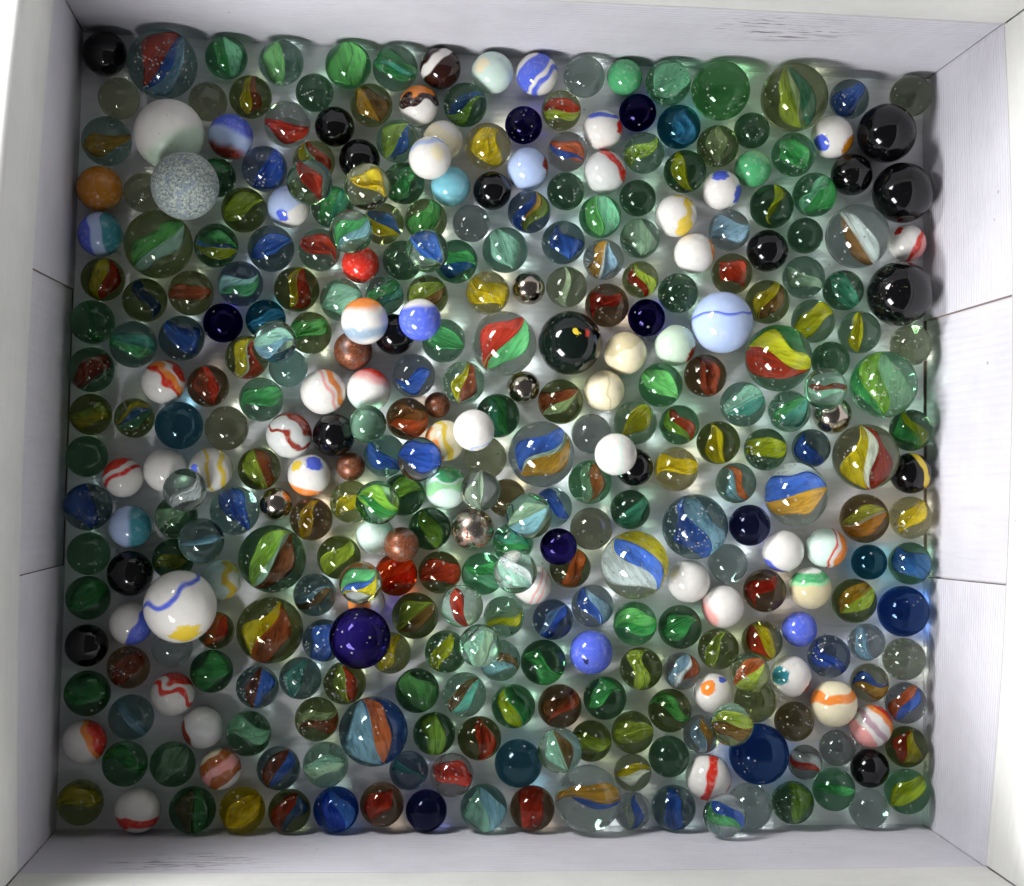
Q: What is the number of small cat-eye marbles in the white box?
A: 196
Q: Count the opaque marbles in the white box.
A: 92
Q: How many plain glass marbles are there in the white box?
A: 47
